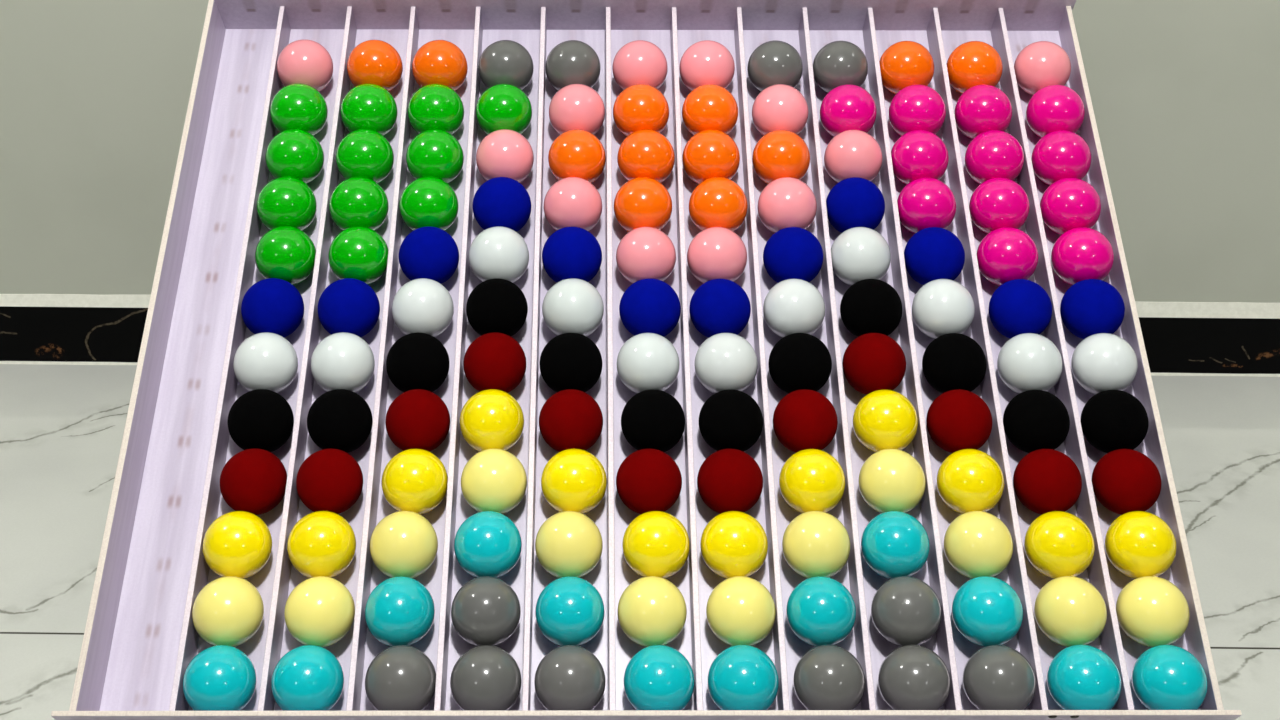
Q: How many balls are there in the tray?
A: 144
